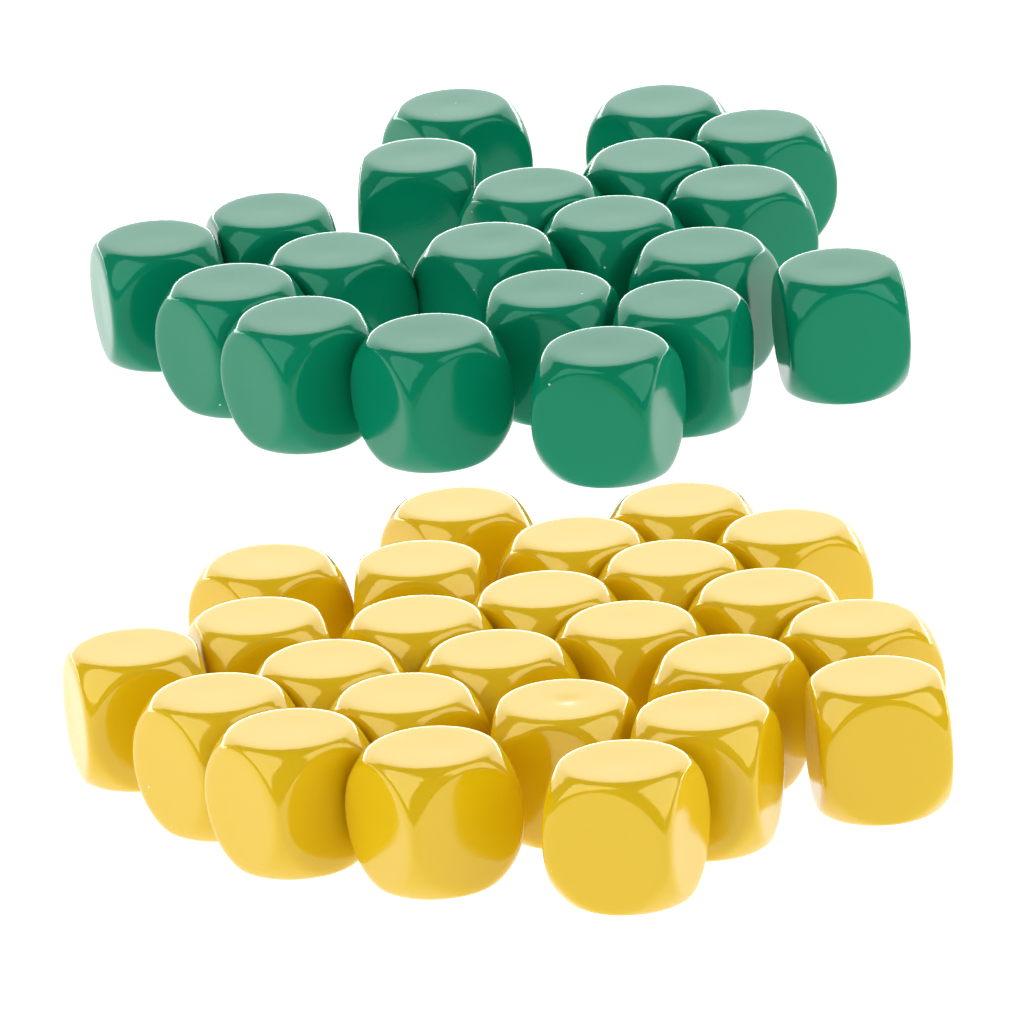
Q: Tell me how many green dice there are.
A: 20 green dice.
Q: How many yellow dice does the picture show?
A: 25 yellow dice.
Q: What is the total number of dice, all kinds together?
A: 45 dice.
